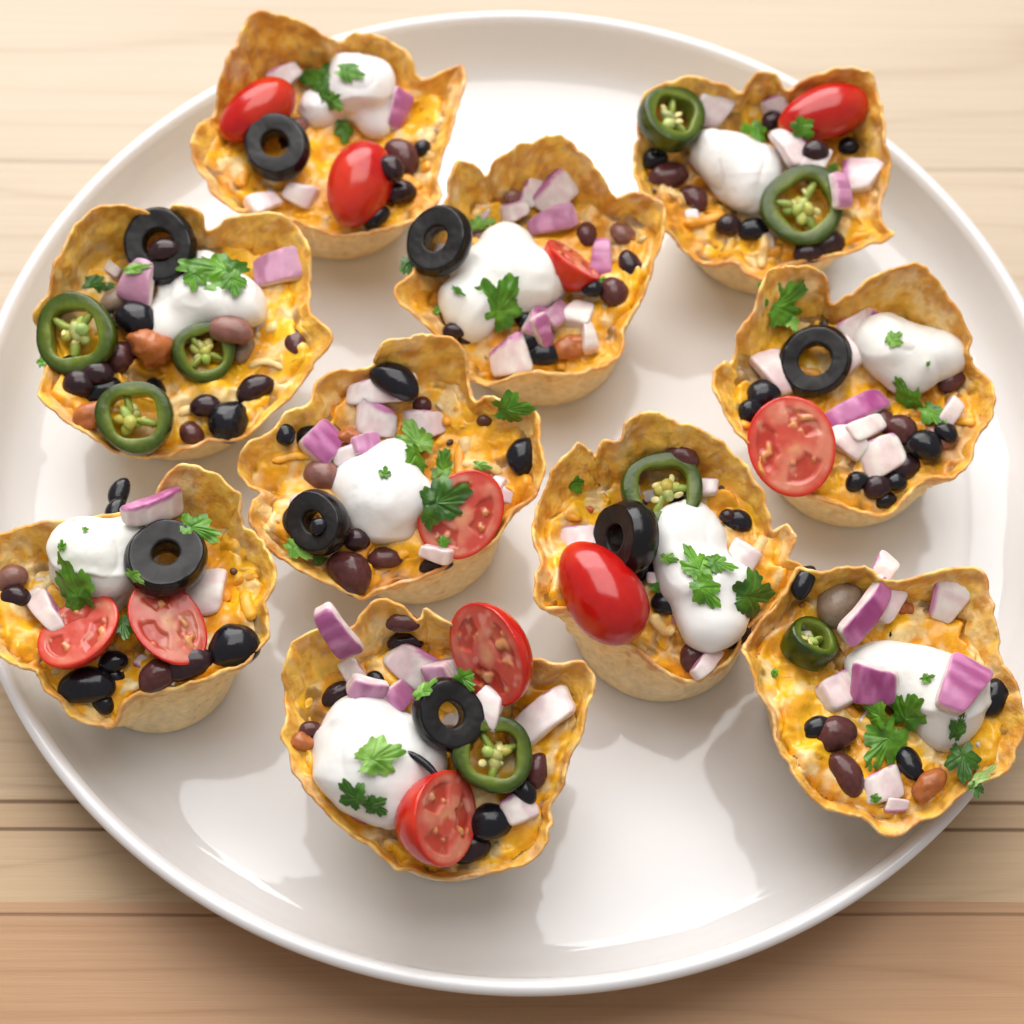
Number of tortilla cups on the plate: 10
